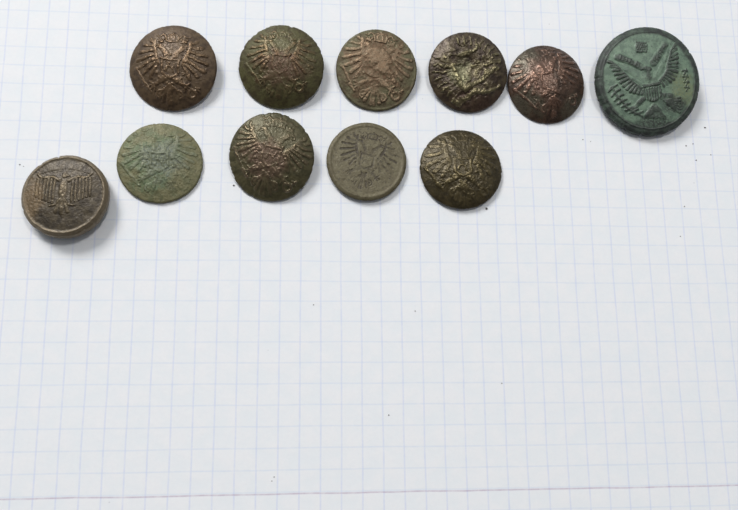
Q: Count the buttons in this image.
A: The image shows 11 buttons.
